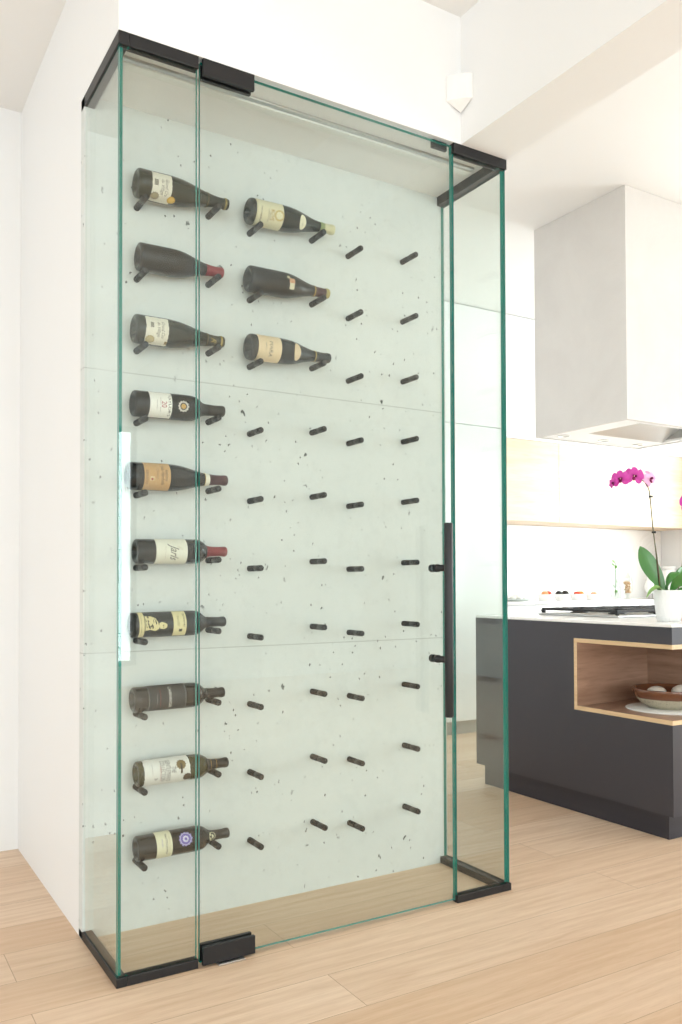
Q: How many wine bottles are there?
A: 13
